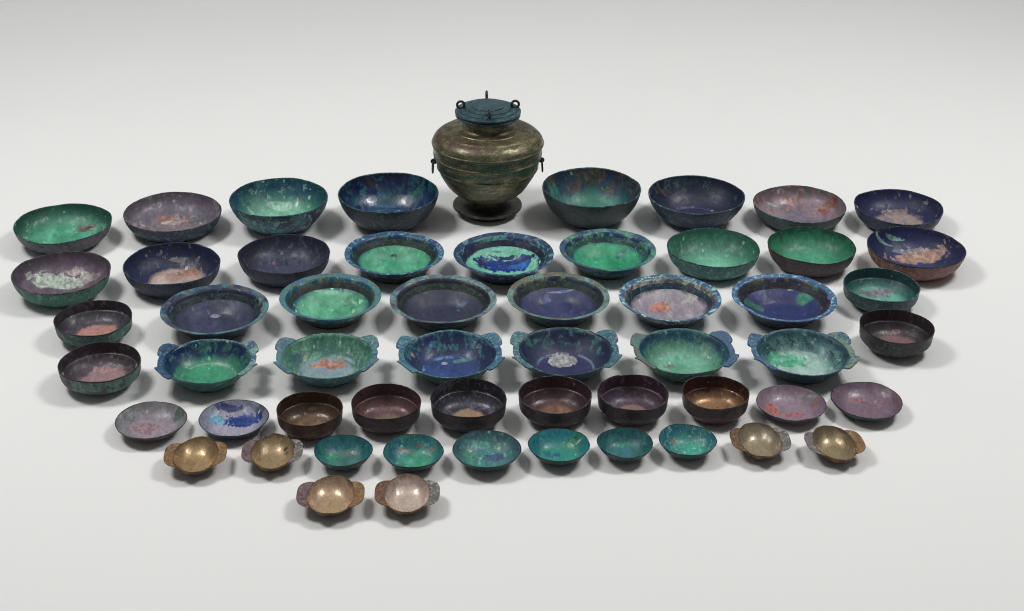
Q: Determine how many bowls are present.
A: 55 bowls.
